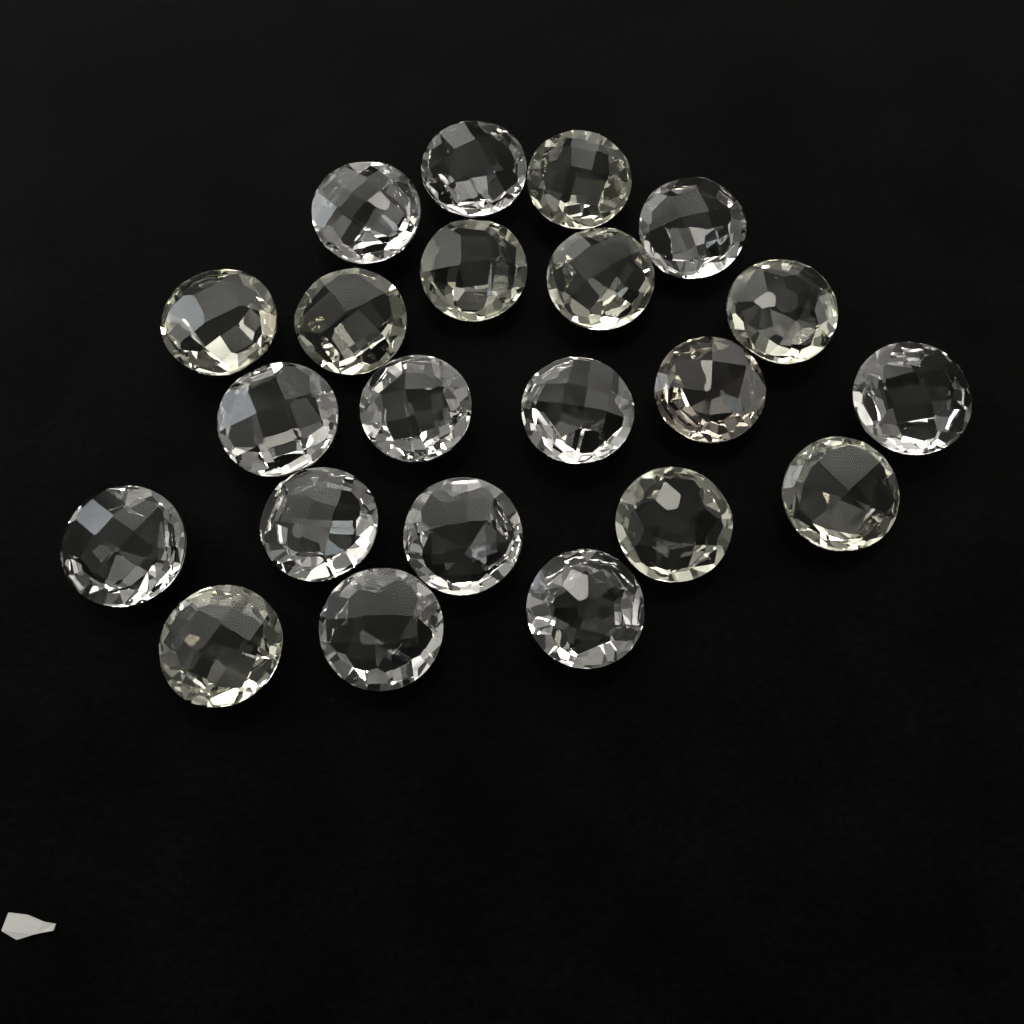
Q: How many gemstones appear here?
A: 22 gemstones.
